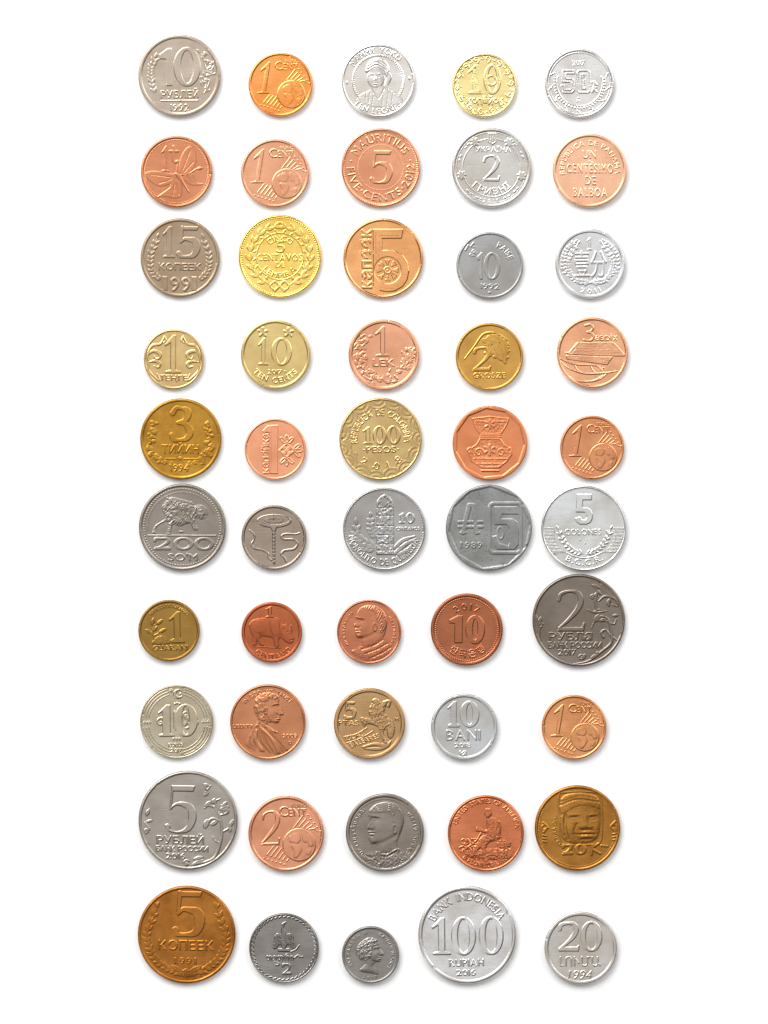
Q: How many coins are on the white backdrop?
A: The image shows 50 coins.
